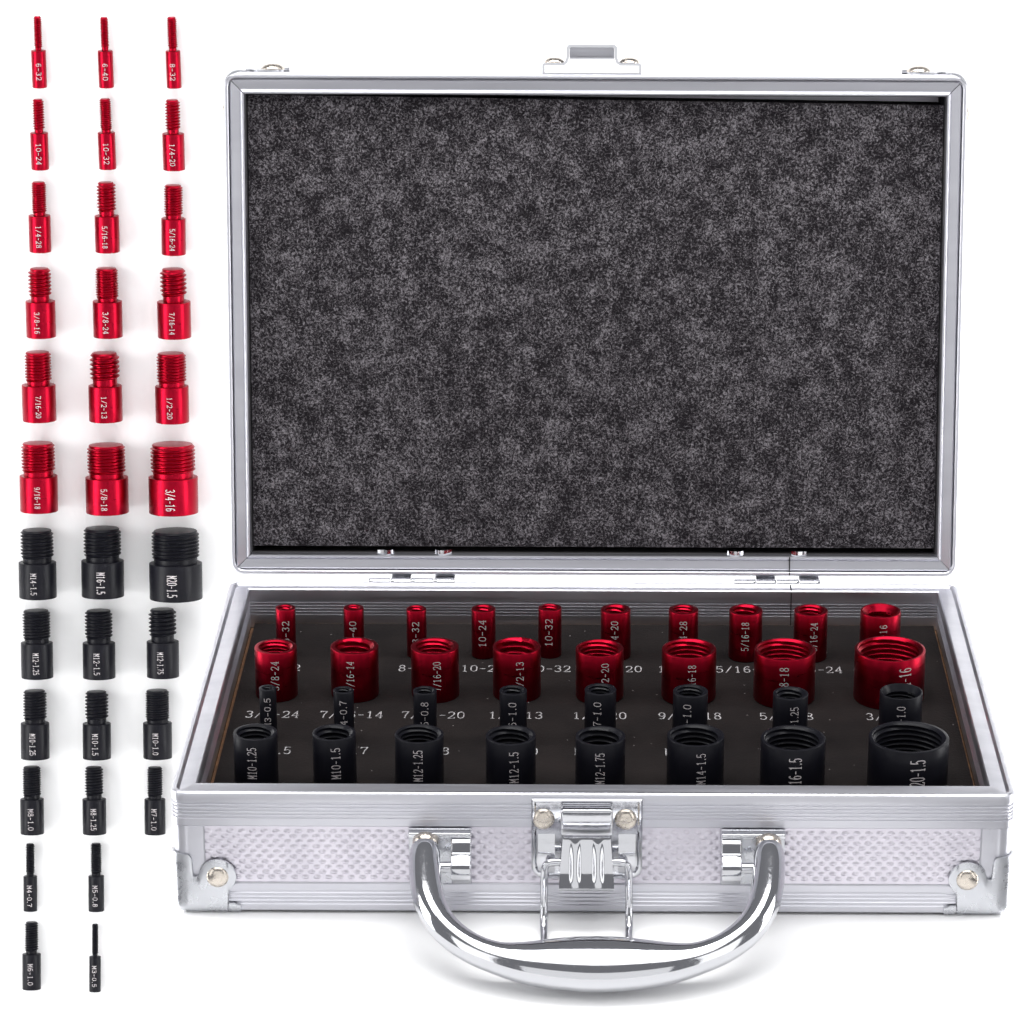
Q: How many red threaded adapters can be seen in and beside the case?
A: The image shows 36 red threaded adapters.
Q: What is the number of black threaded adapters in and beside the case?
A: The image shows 32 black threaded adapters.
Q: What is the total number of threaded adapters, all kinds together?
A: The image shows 68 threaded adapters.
